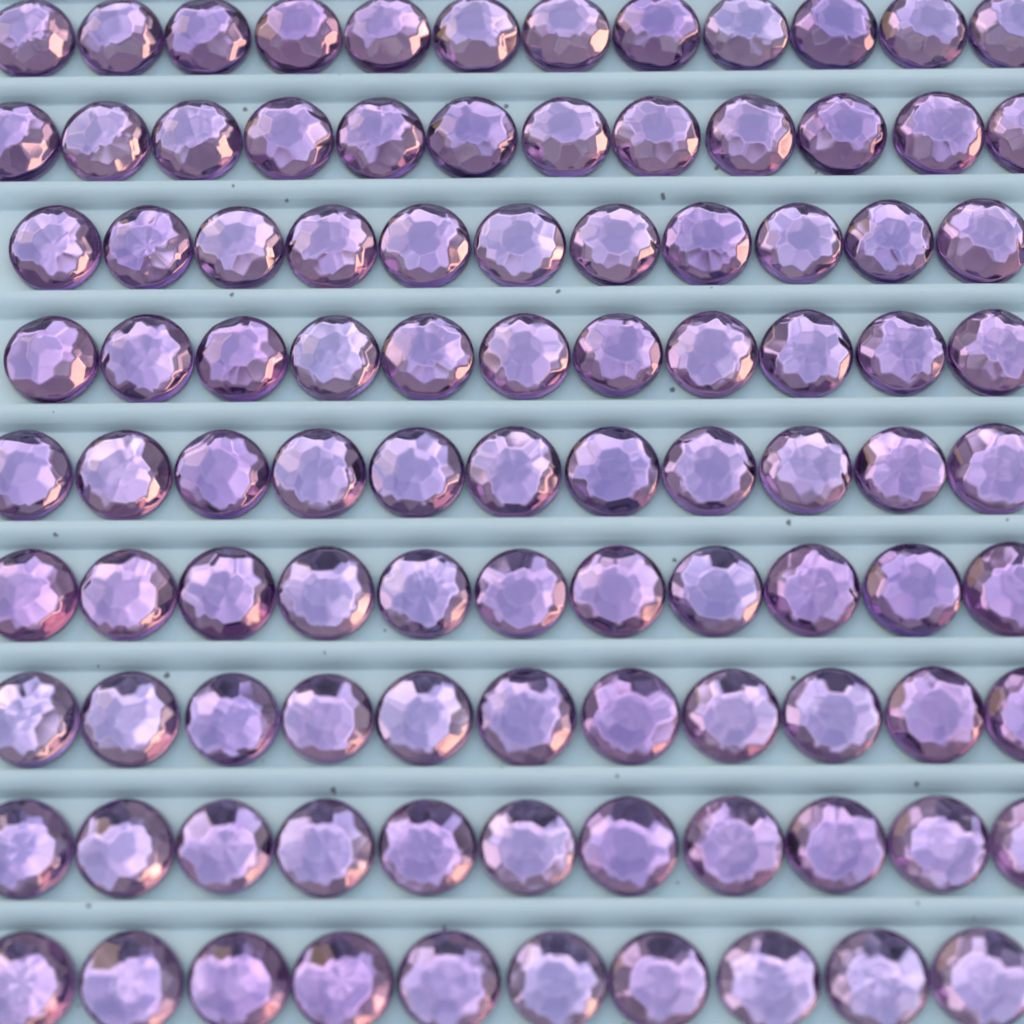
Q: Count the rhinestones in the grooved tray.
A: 100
